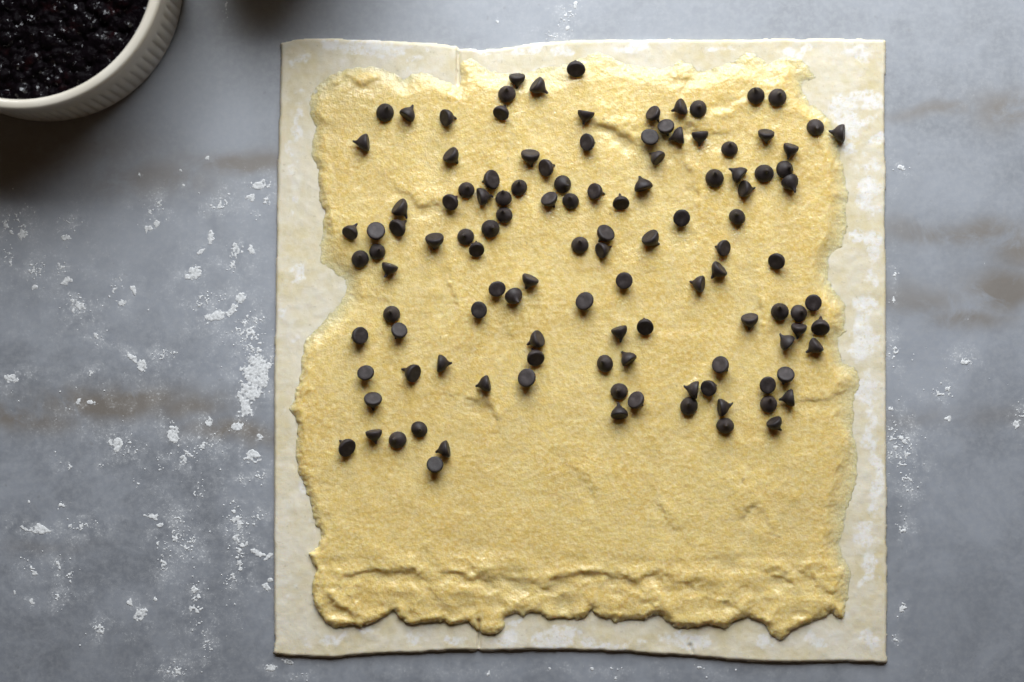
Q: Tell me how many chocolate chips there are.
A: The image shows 118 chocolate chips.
